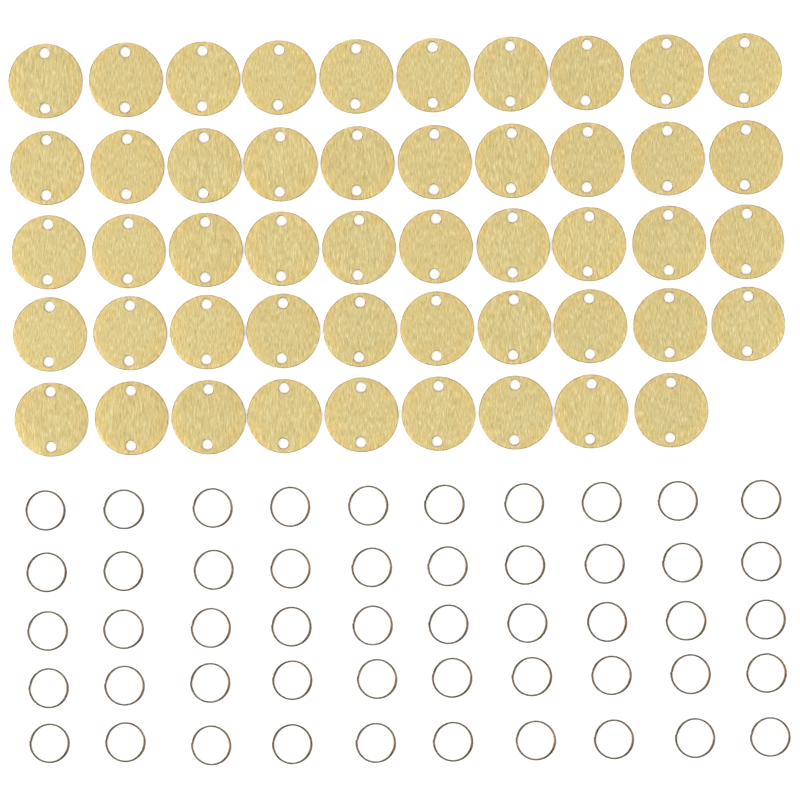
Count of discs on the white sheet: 49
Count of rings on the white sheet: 50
